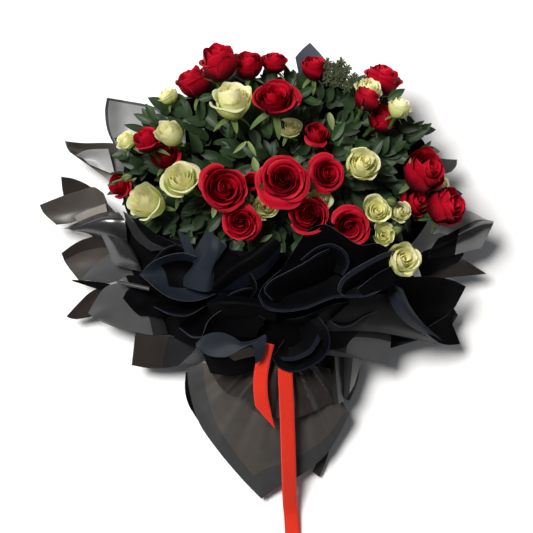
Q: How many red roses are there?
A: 23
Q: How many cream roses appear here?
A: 17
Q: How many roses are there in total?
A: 40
